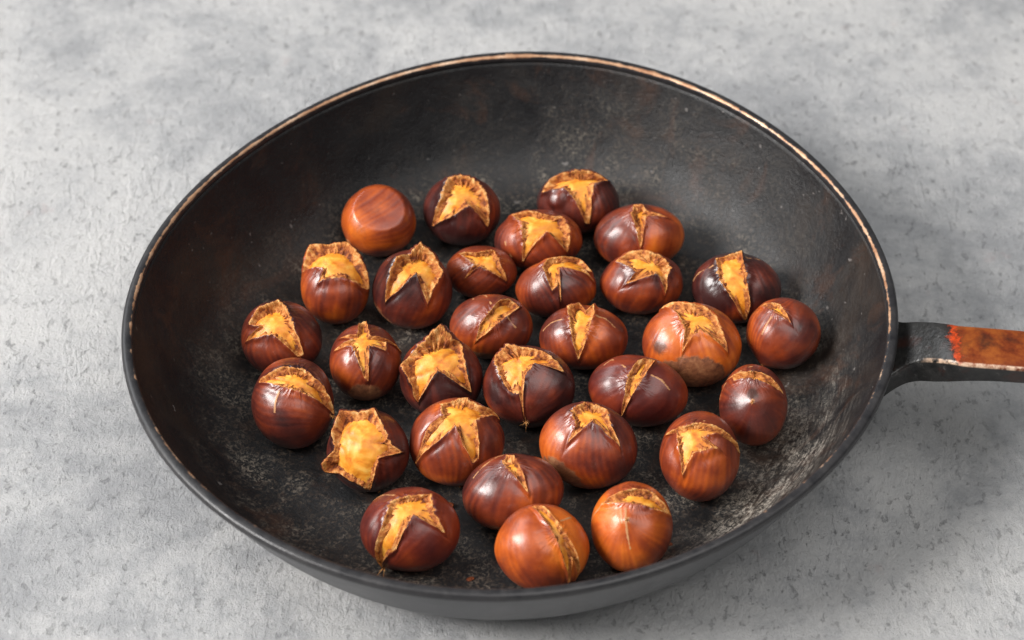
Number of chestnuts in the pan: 30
